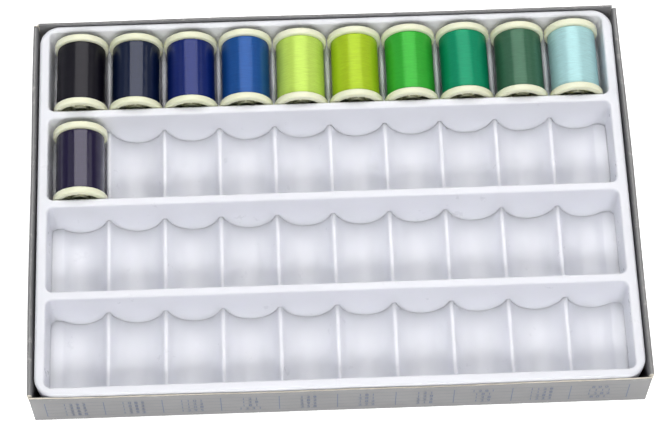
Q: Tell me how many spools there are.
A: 11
